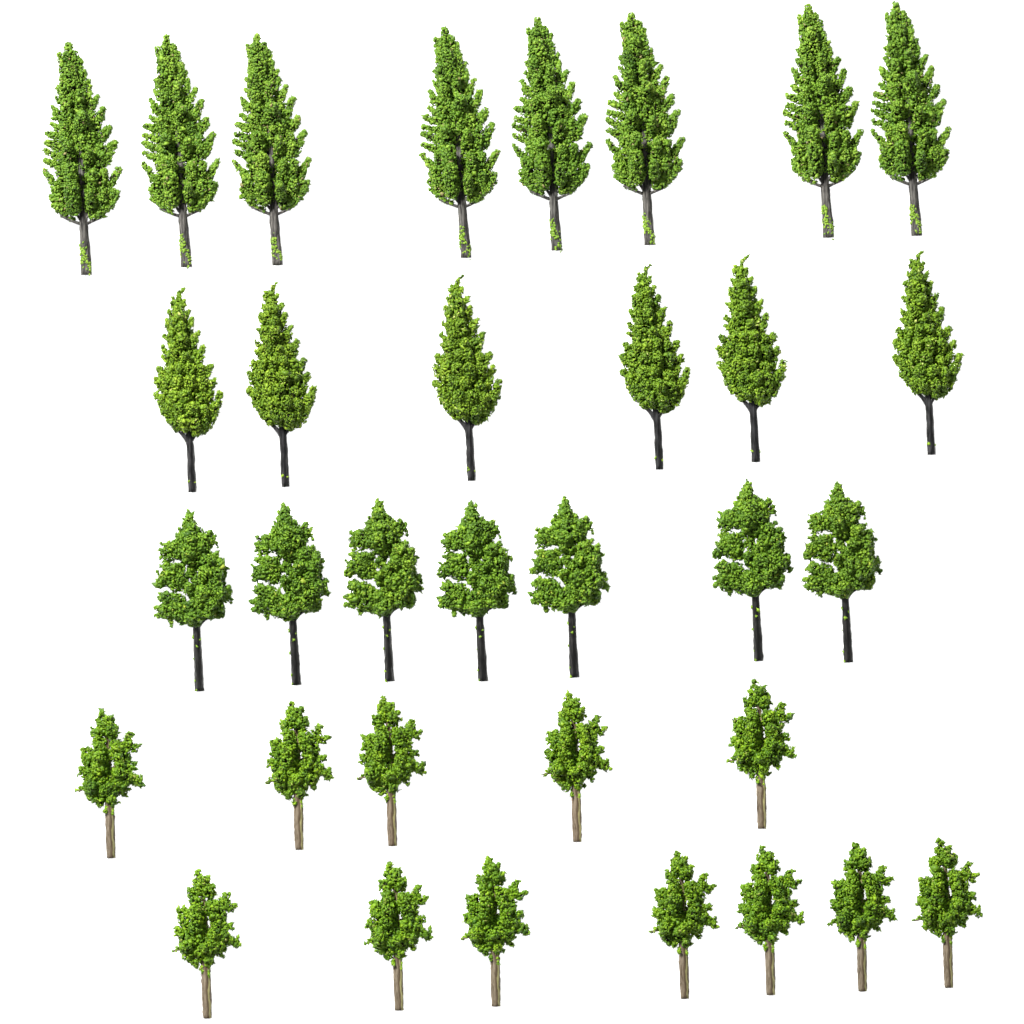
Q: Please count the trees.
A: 33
